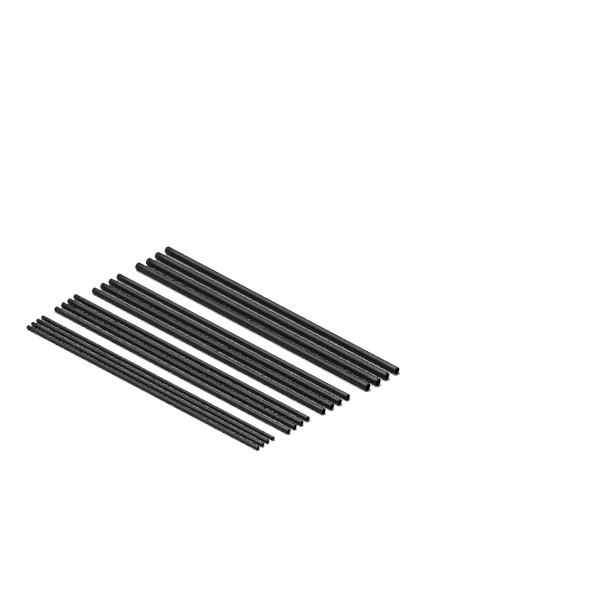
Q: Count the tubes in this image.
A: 16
